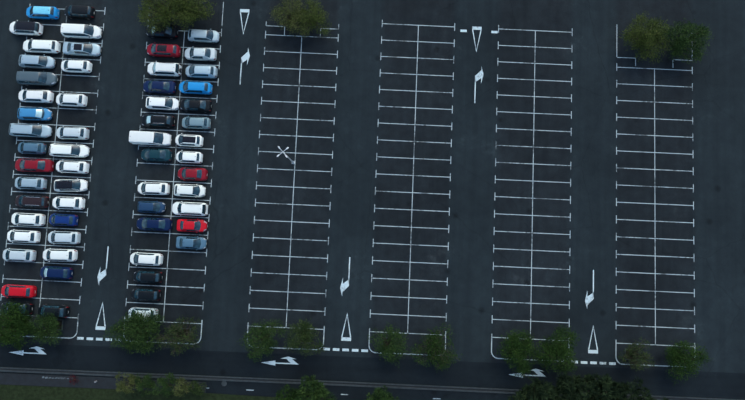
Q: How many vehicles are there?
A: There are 60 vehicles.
